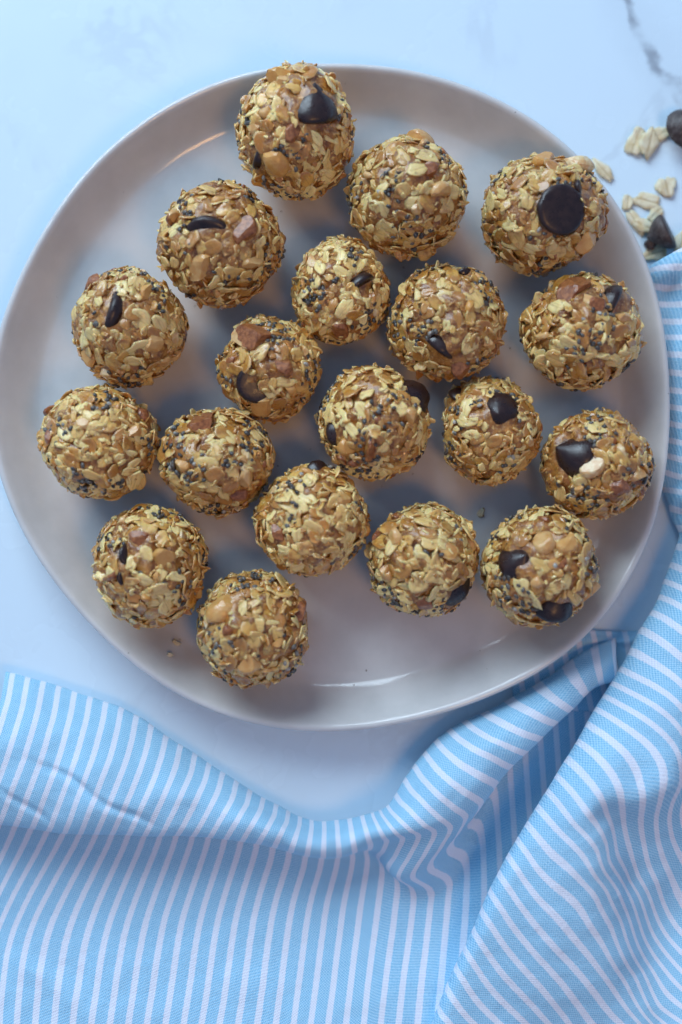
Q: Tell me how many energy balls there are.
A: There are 19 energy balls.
